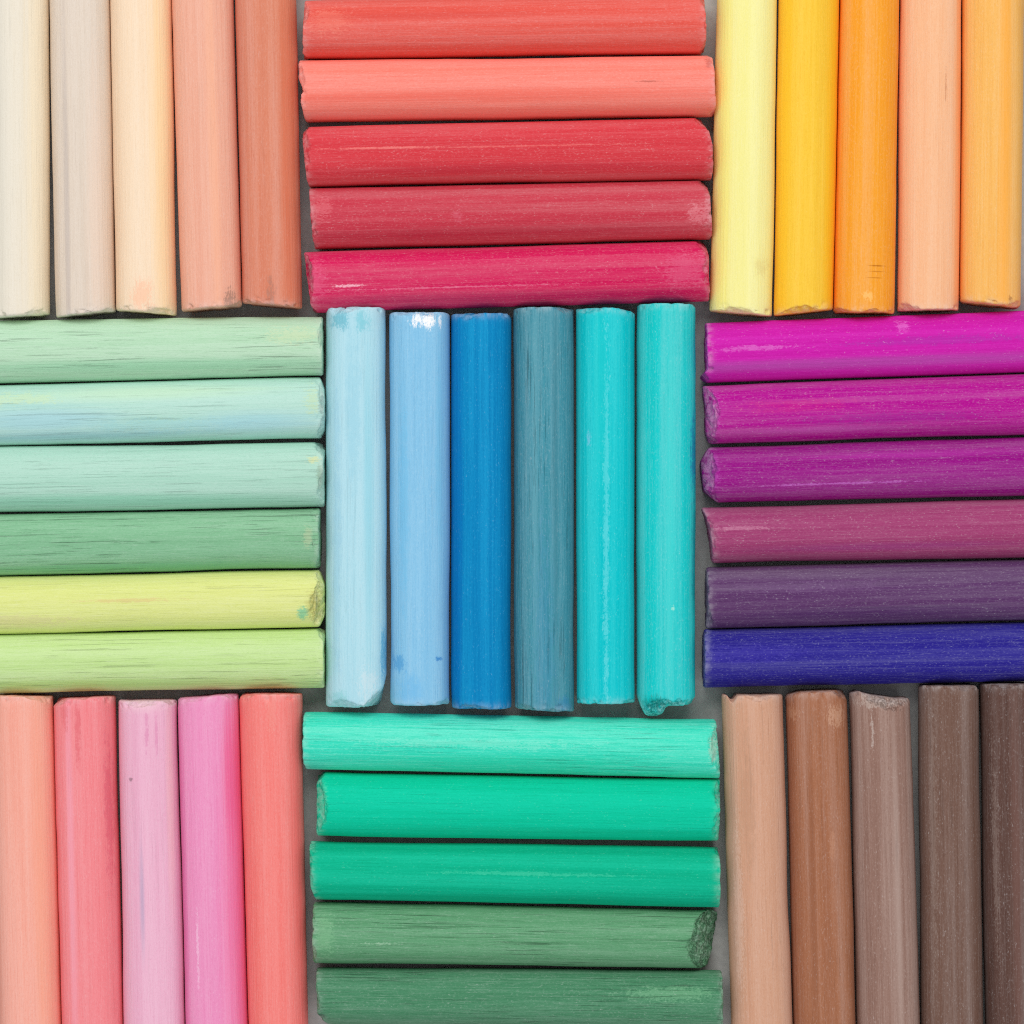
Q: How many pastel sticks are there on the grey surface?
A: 48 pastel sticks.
